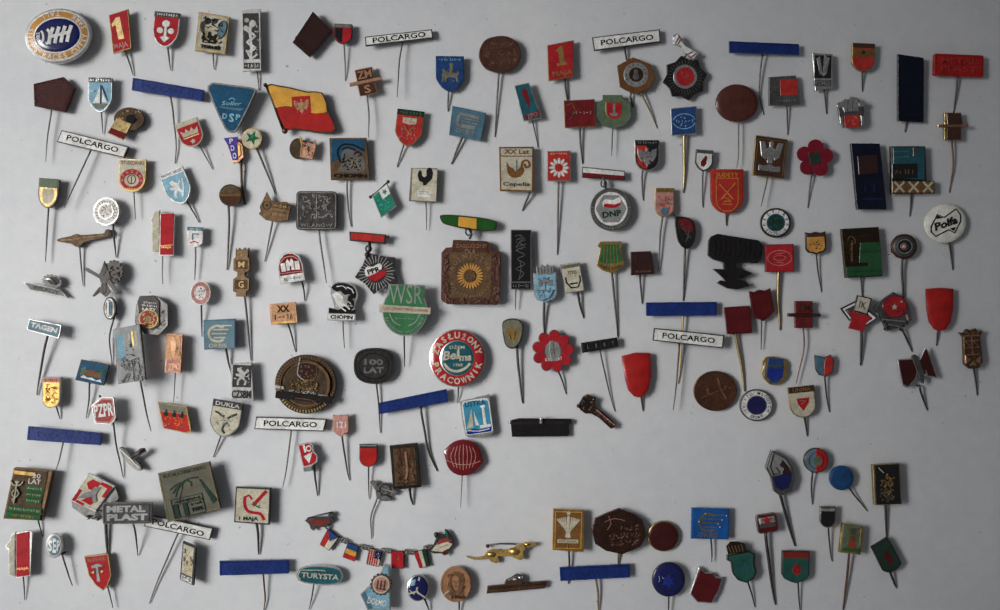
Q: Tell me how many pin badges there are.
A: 169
